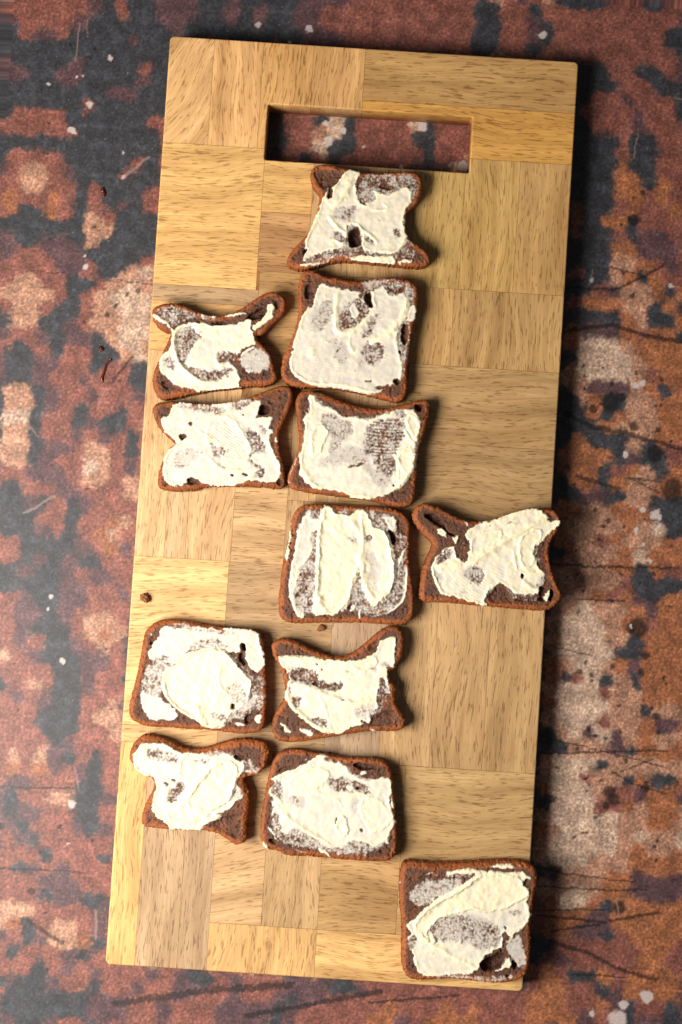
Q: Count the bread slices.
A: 12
